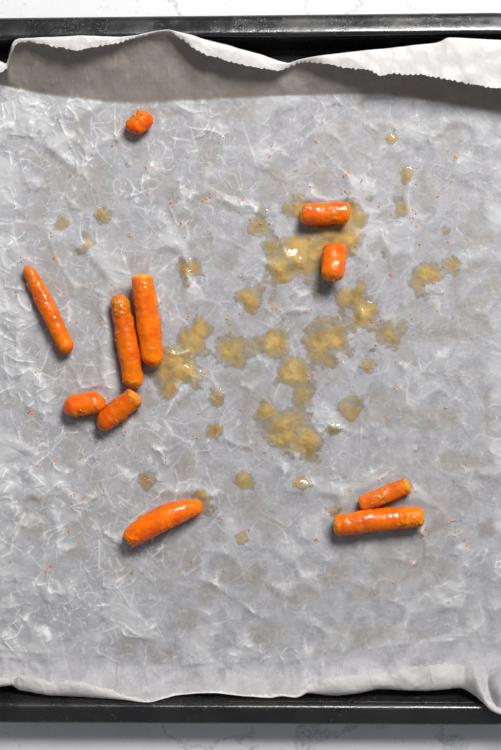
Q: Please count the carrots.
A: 11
